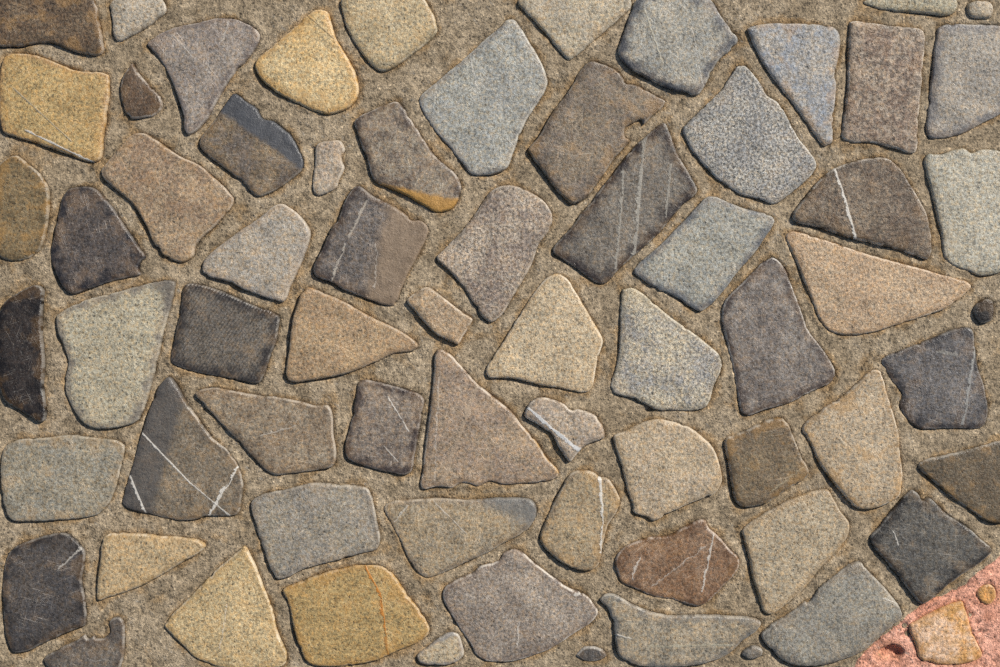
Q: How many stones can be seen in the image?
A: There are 70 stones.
